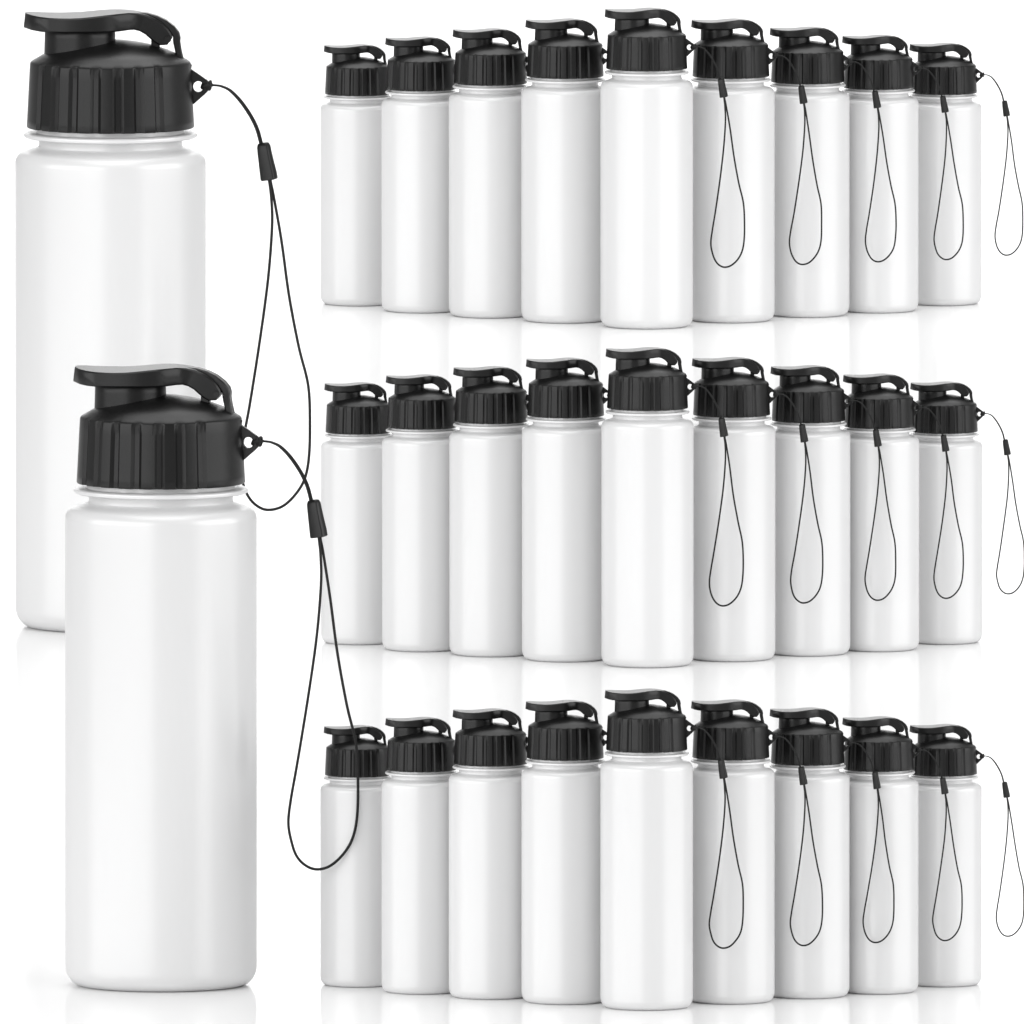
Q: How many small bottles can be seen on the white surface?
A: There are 27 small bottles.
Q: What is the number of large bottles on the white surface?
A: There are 2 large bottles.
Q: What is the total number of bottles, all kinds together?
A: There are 29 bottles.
